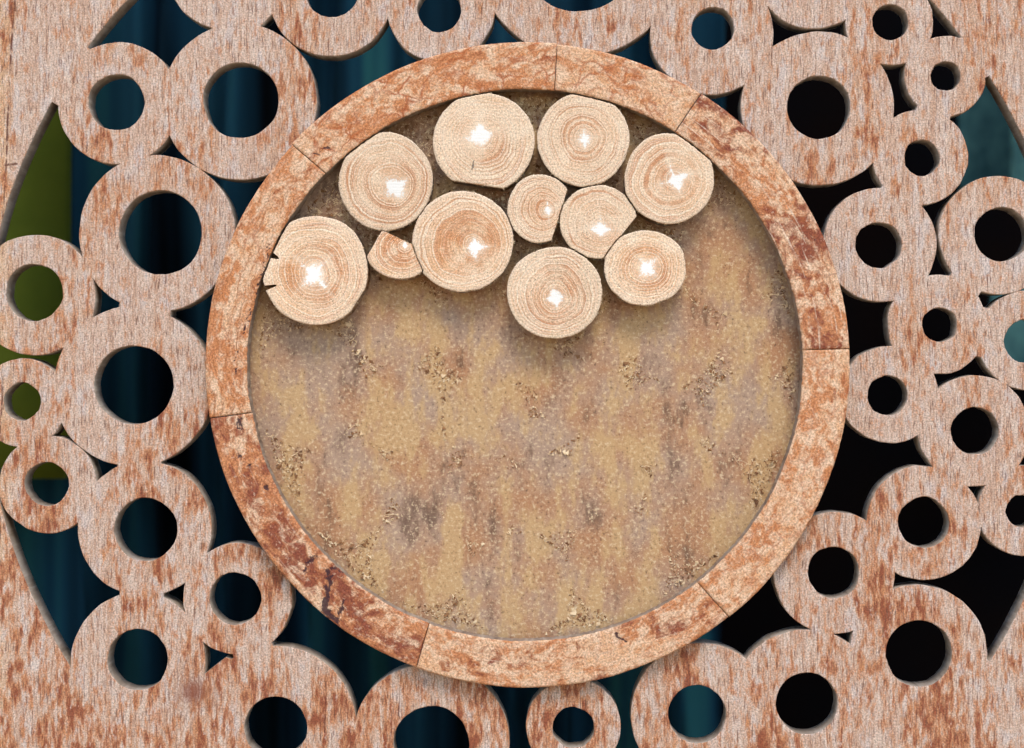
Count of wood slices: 11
